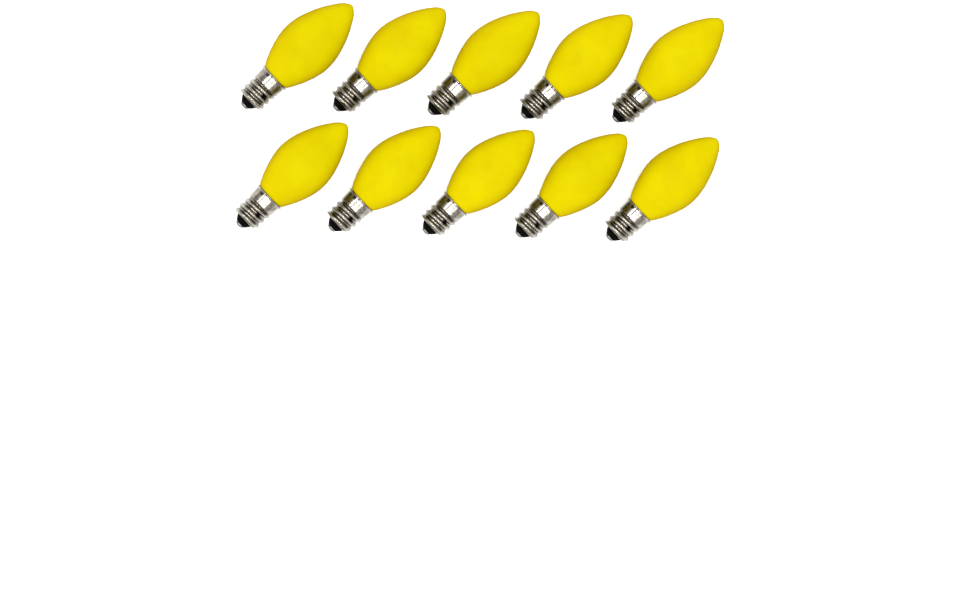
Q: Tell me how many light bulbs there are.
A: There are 10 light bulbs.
